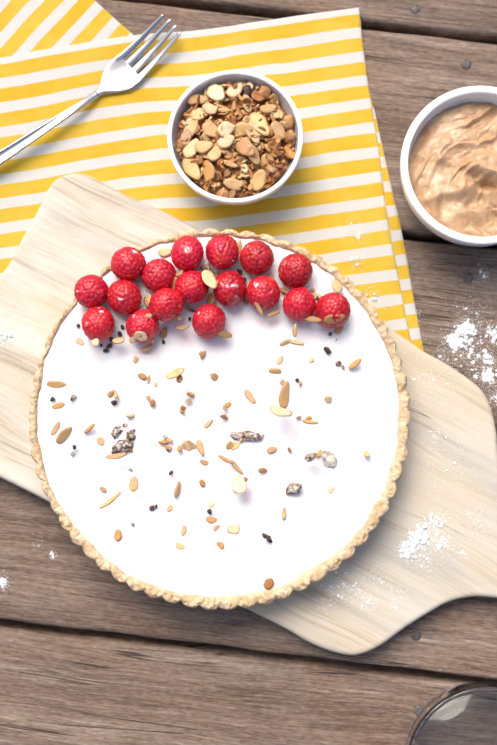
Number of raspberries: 17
